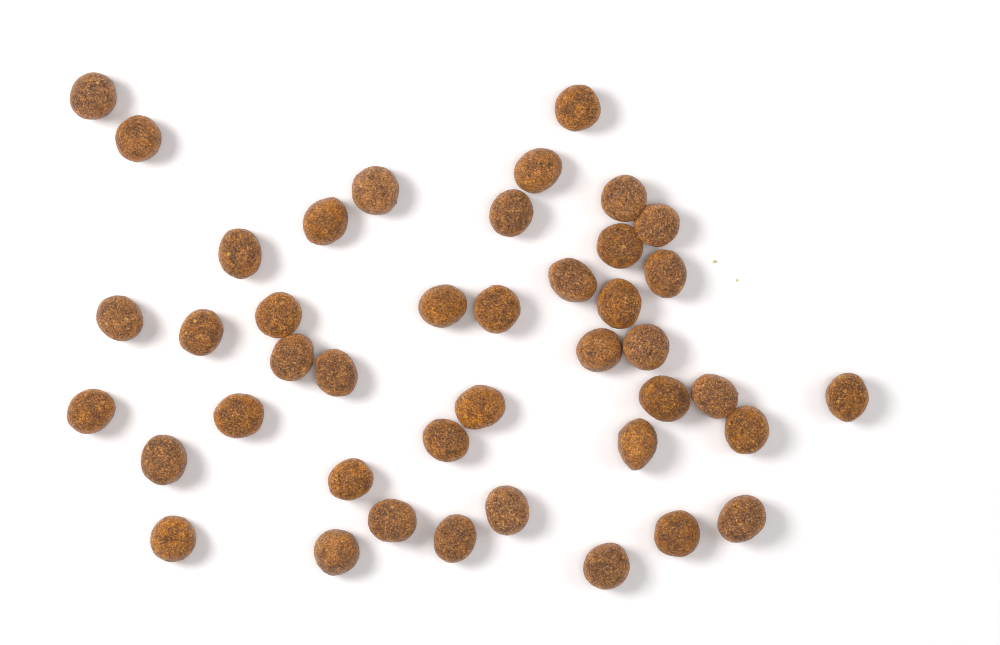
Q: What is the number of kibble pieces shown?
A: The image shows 42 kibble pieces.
